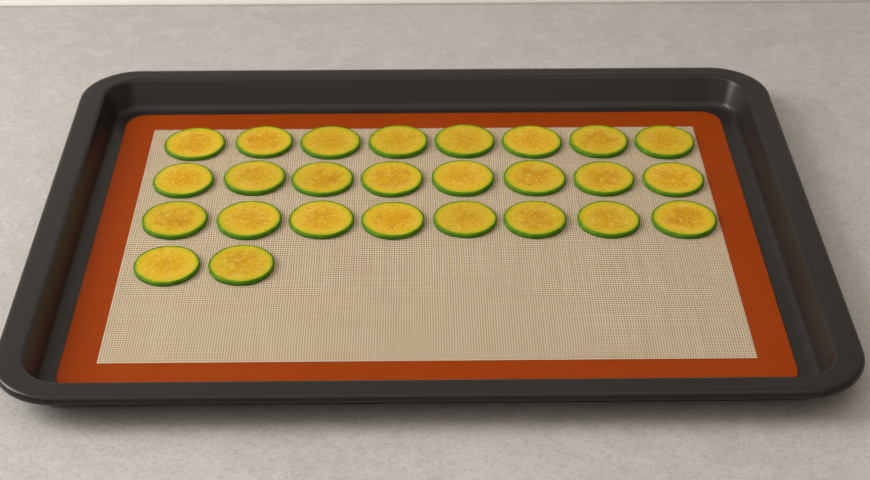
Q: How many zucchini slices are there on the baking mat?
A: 26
